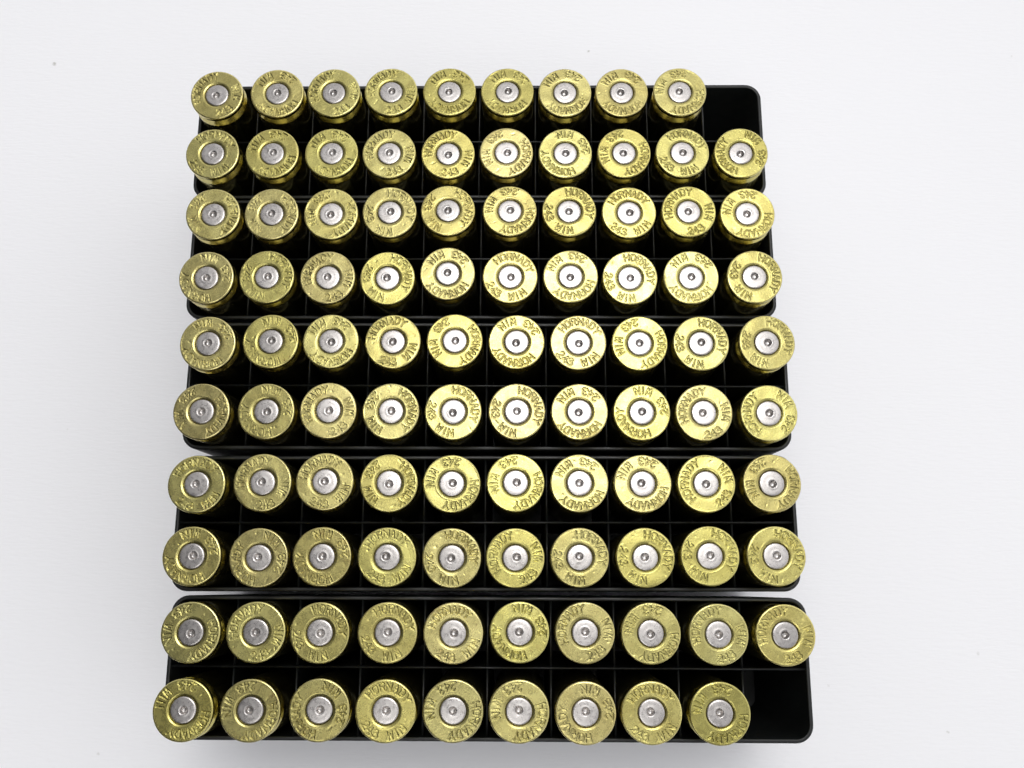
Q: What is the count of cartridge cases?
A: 98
